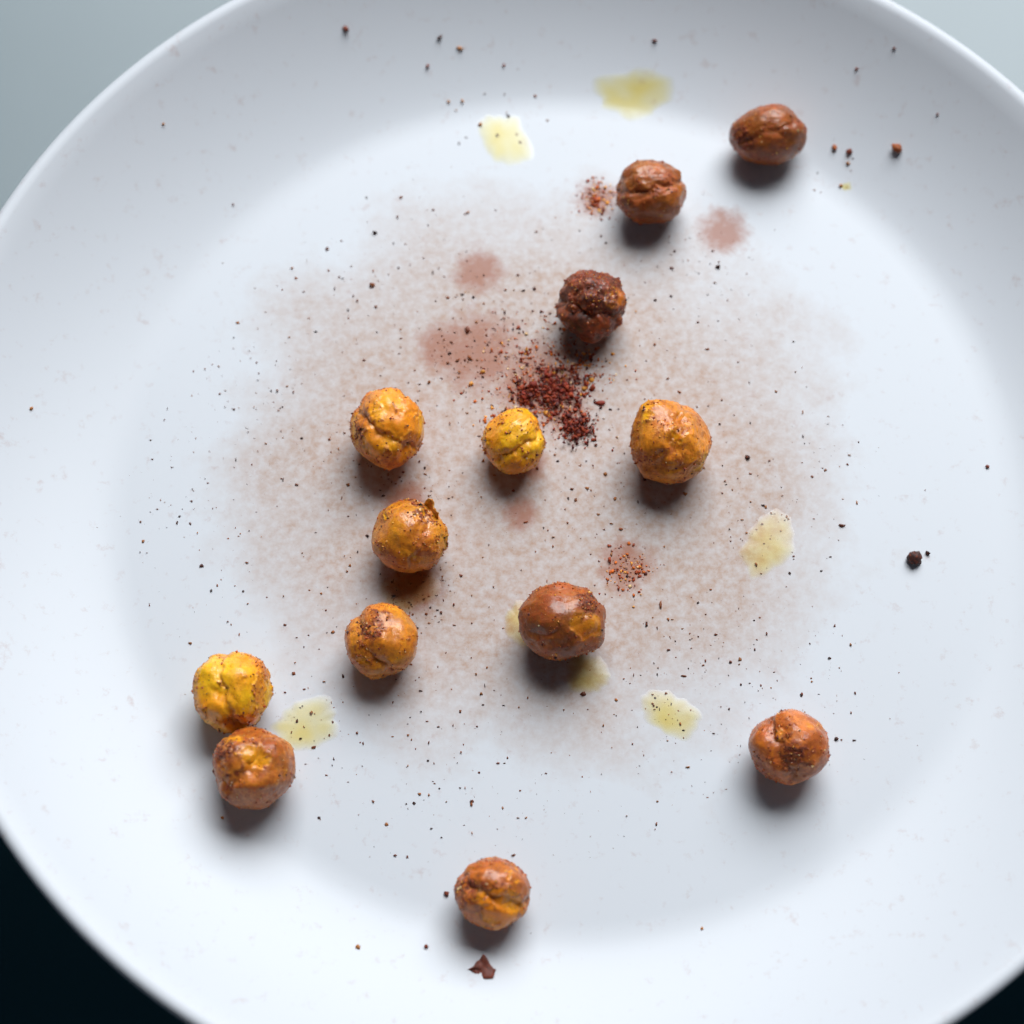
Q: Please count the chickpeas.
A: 13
